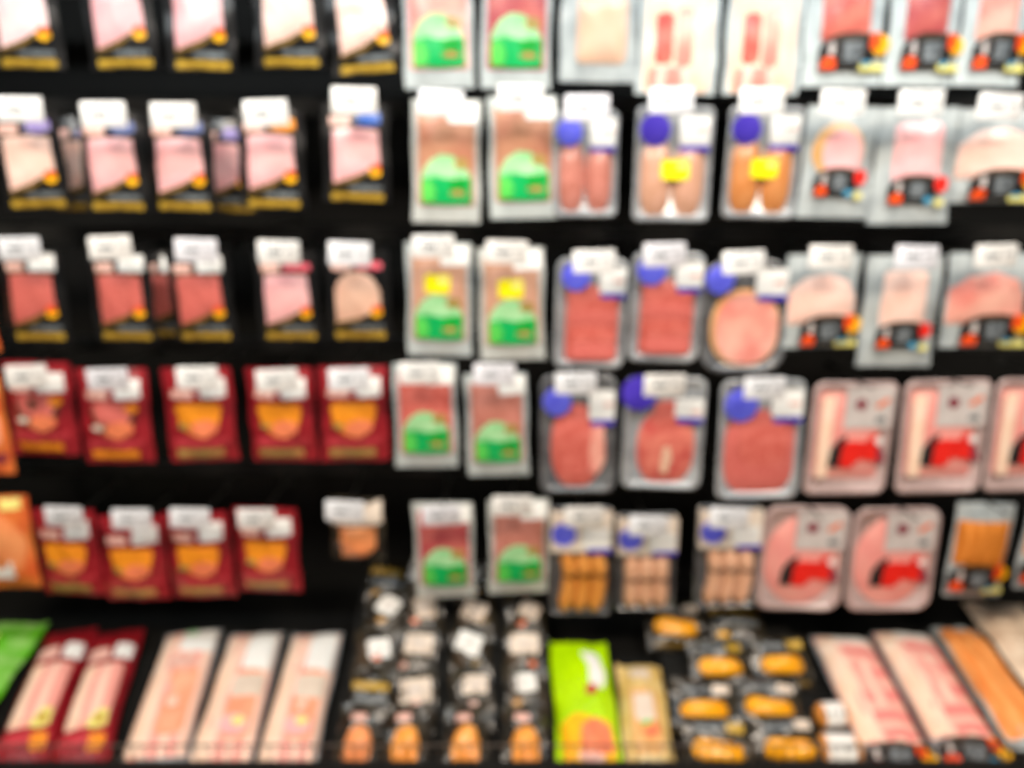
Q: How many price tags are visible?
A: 46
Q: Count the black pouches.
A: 18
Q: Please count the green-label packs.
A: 10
